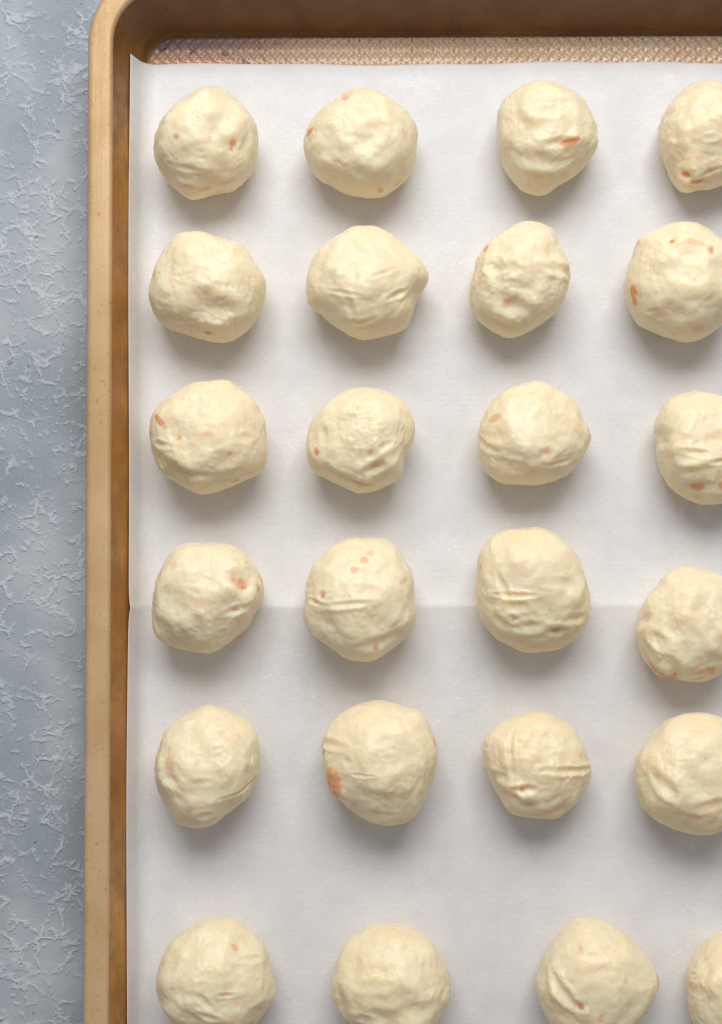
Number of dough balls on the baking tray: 24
